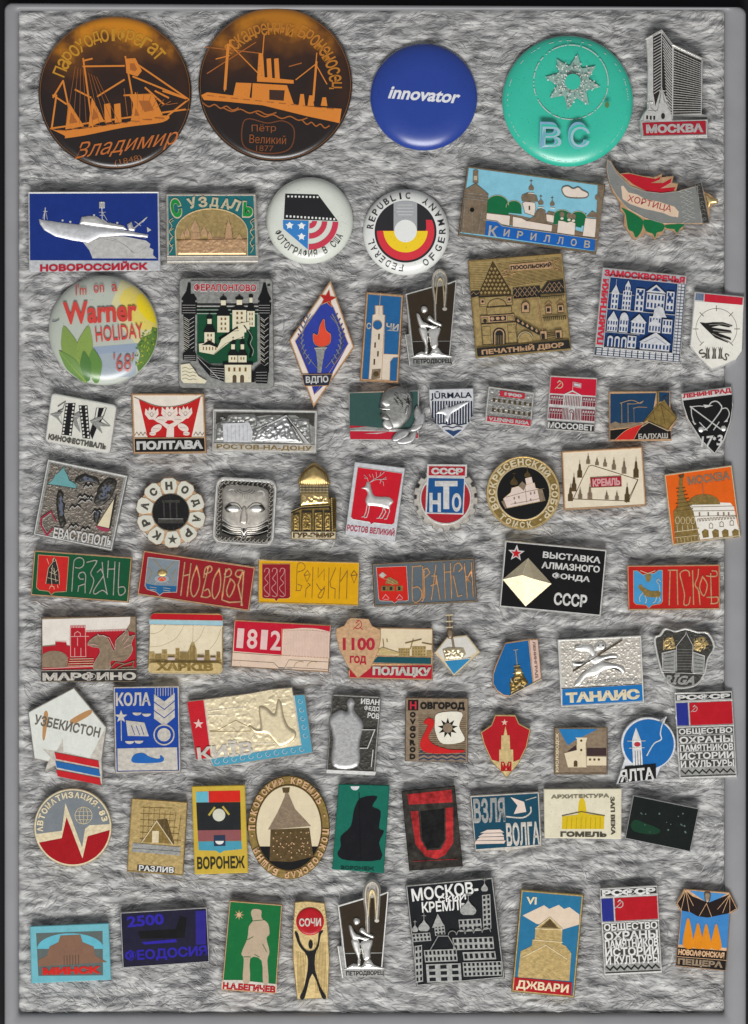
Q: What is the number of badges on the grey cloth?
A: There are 78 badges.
